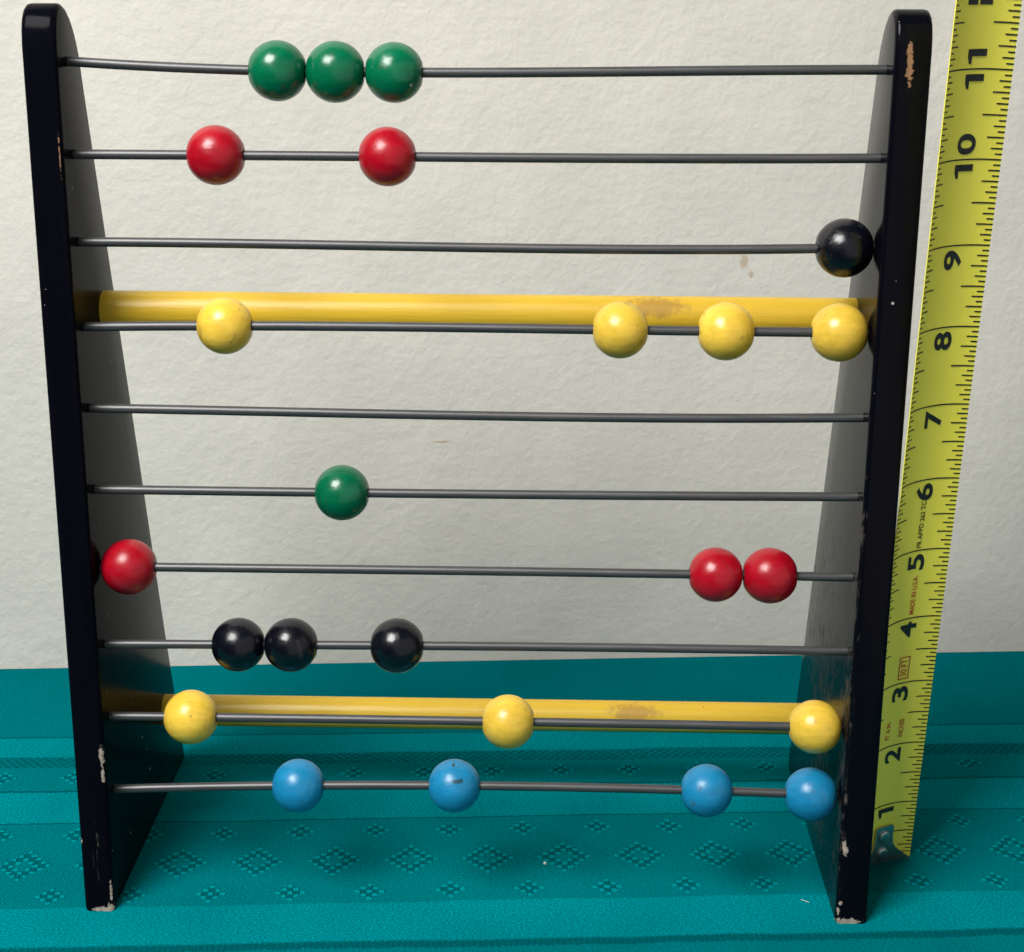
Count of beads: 24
